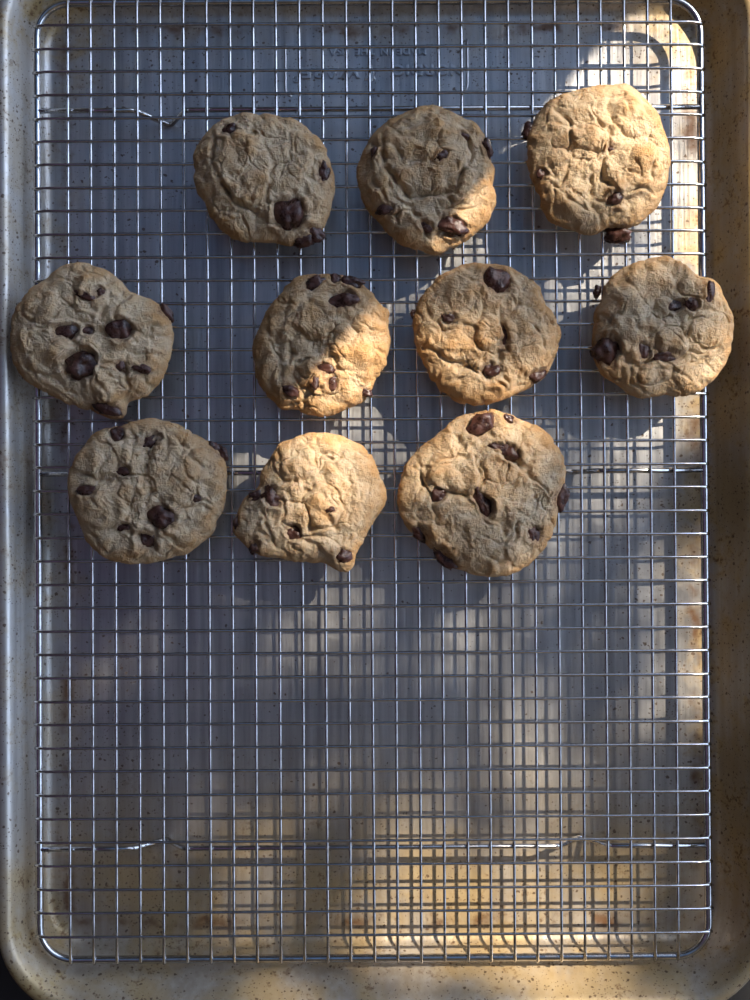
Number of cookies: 10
